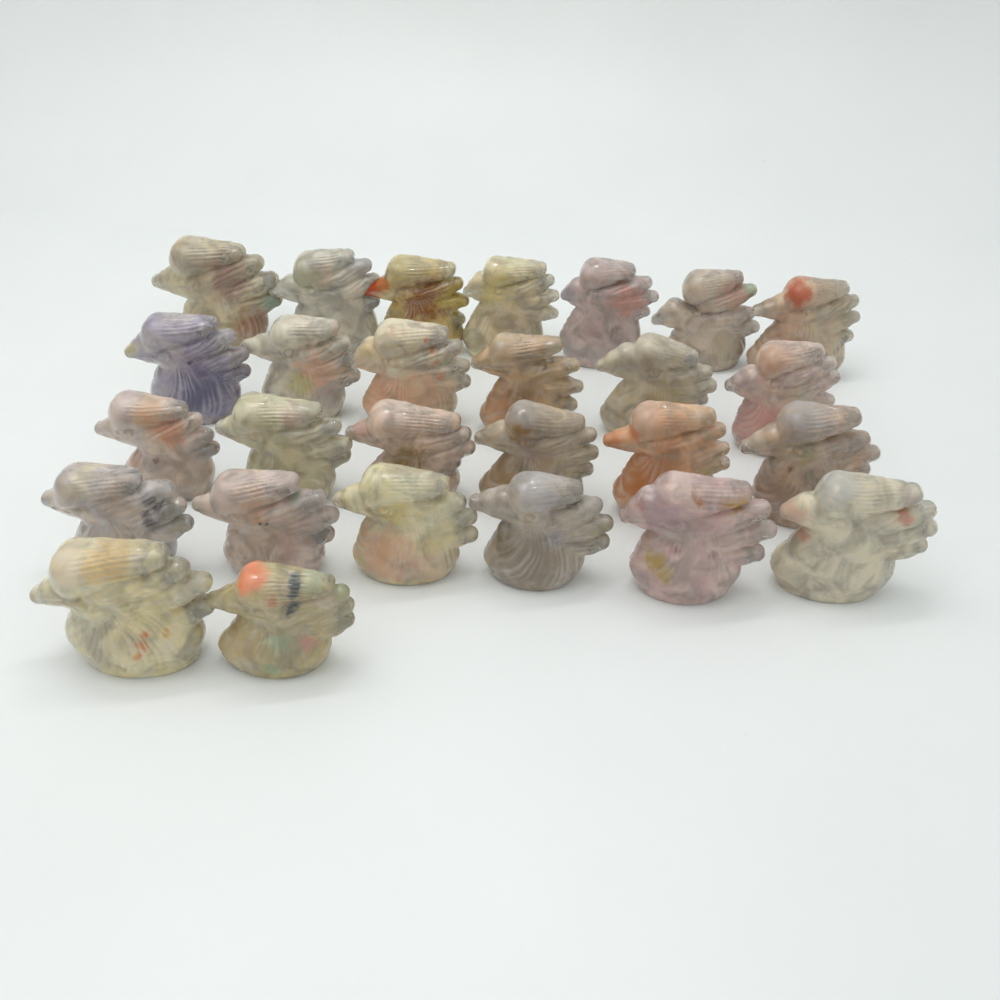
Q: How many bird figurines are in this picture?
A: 27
